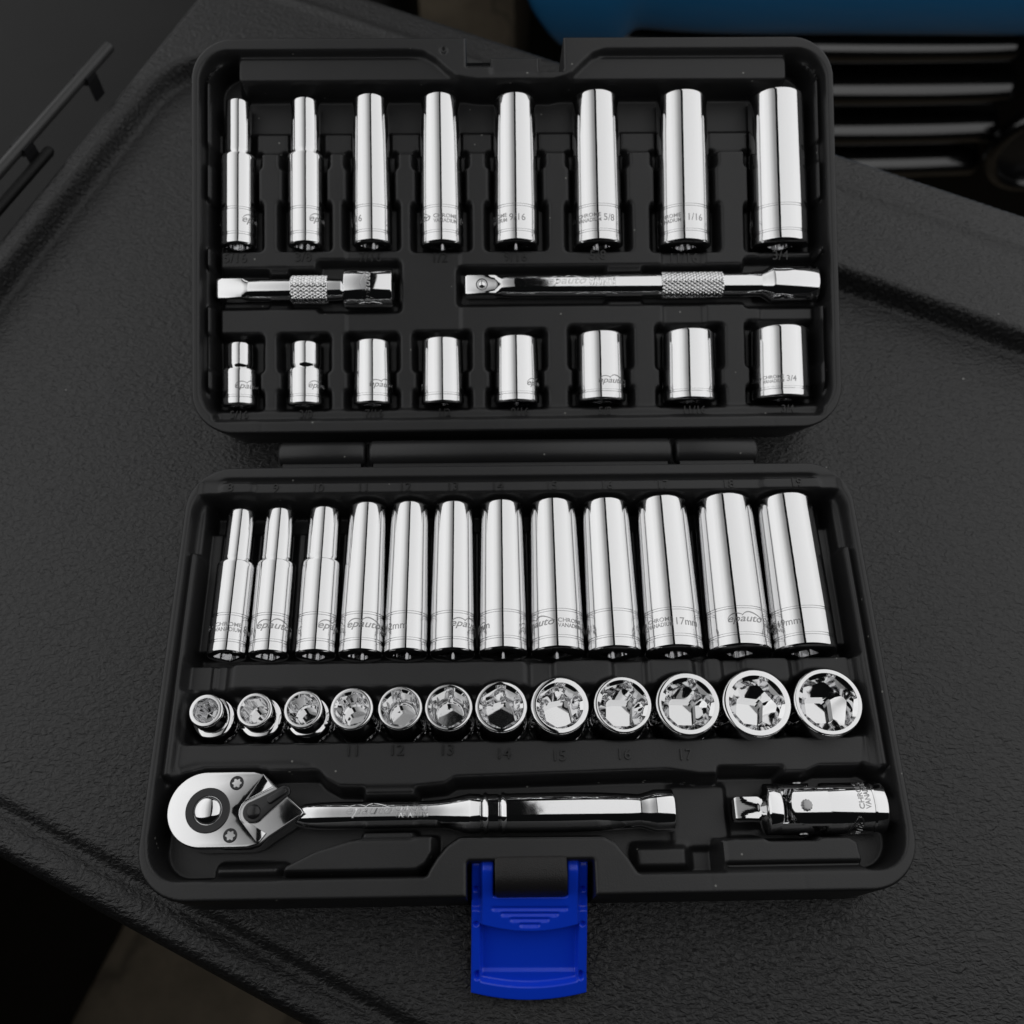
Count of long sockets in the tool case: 20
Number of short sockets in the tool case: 20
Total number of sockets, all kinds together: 40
